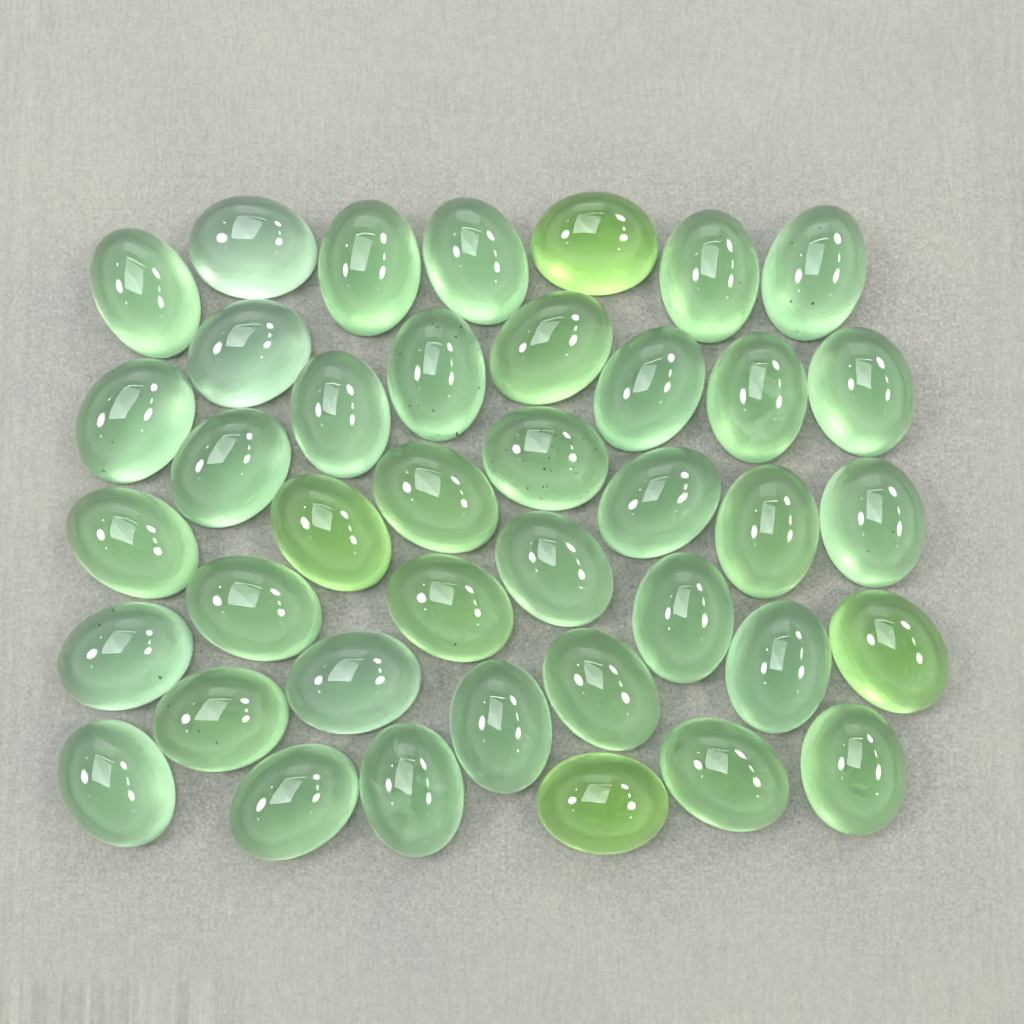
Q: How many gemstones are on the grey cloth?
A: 40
